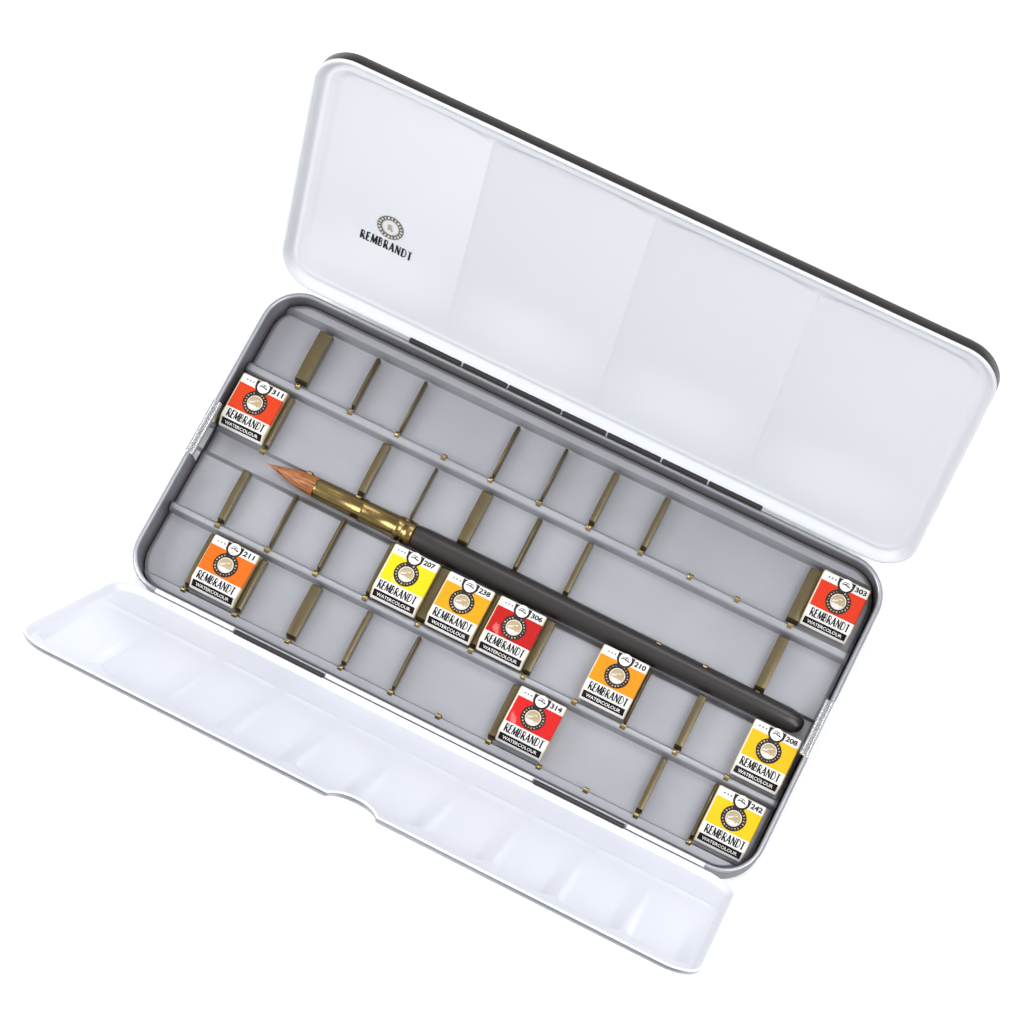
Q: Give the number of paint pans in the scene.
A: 10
